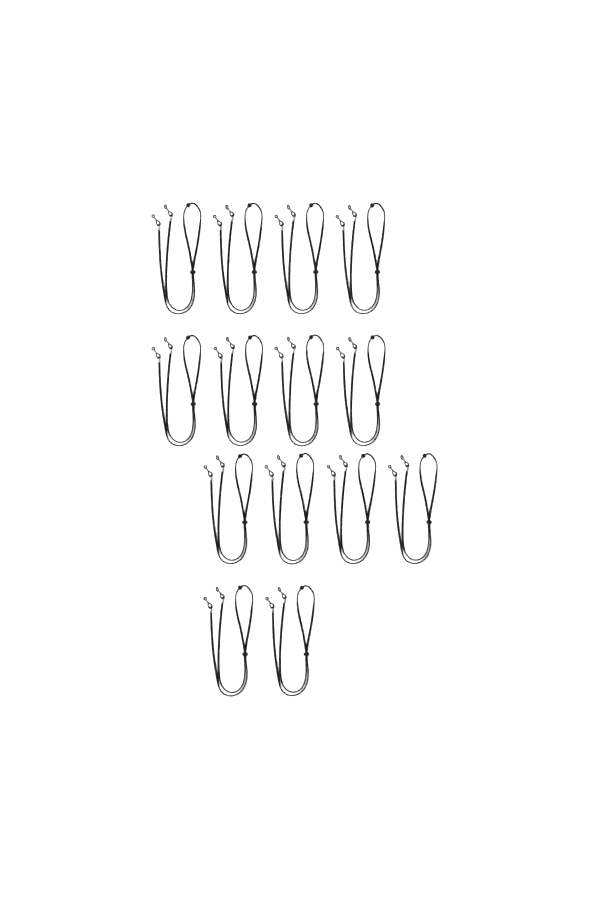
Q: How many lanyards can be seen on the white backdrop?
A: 14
